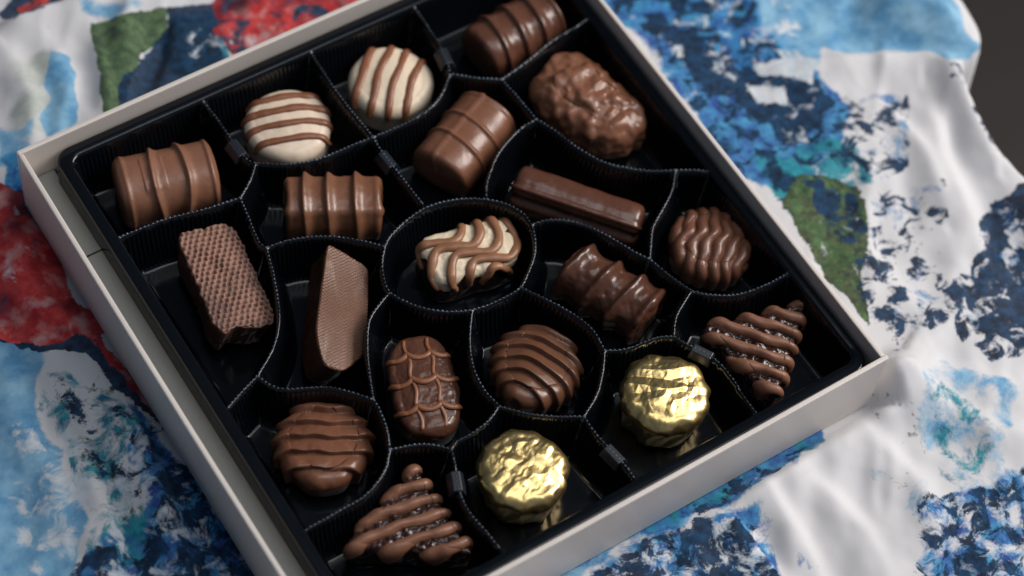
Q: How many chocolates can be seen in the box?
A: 20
